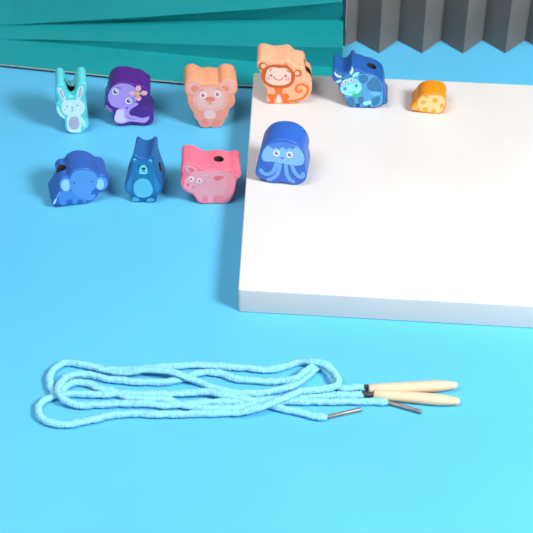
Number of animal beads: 10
